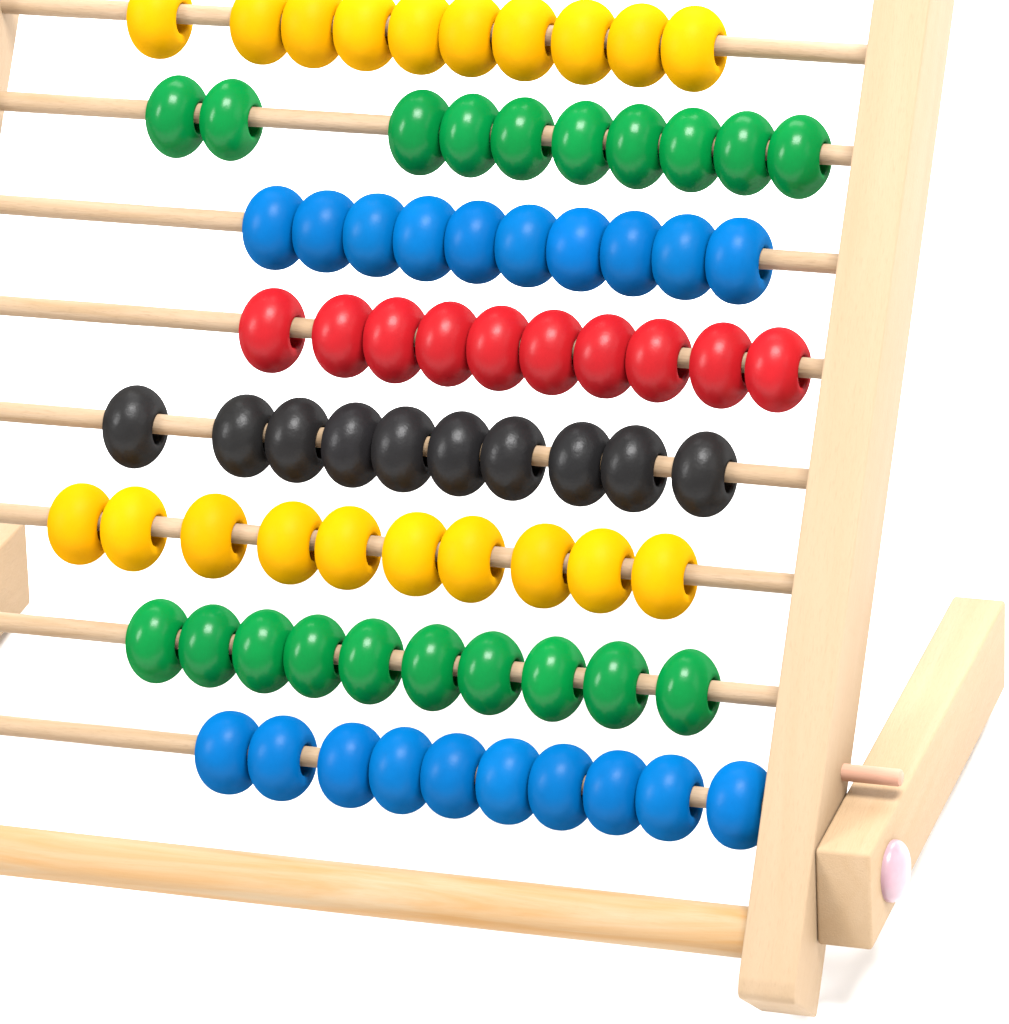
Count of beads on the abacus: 80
